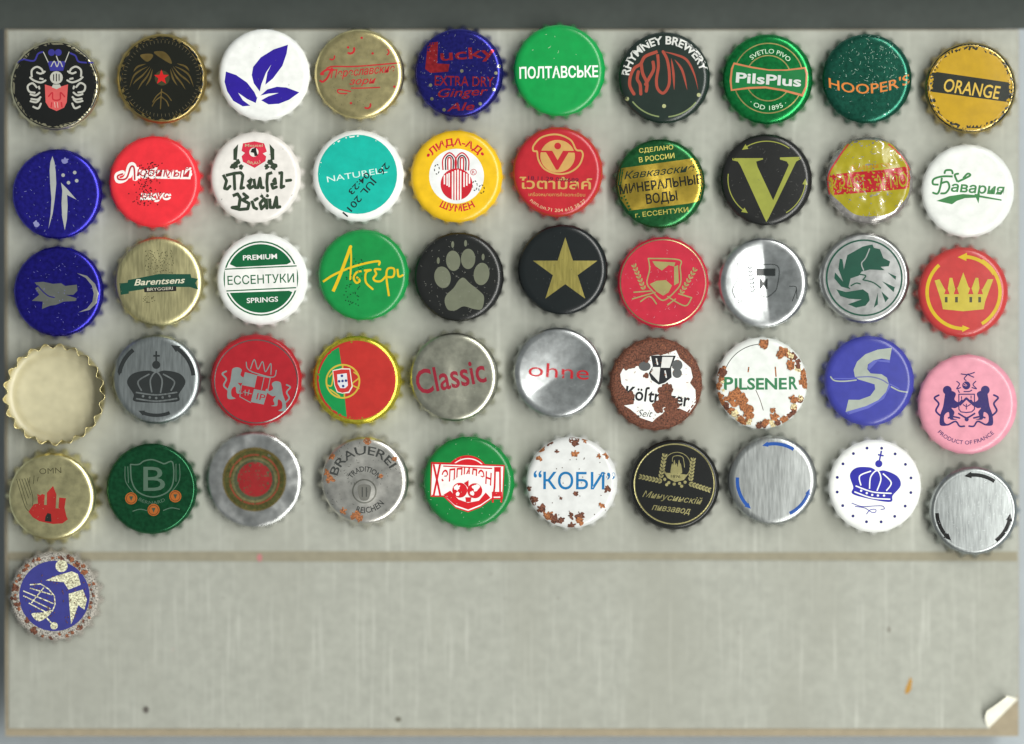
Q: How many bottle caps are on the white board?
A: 51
